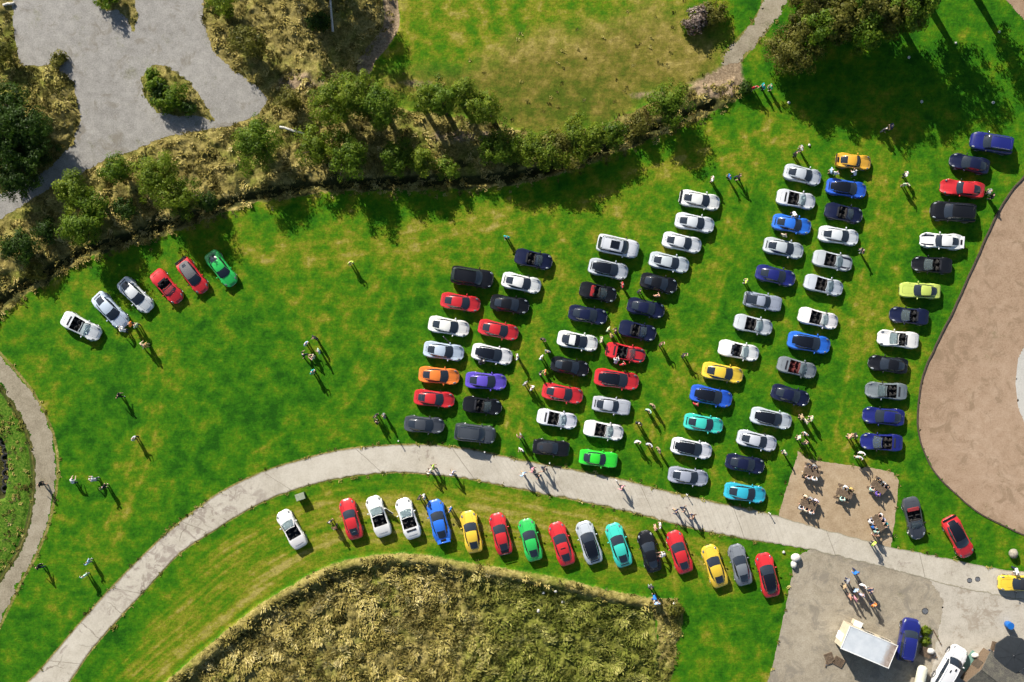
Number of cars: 103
